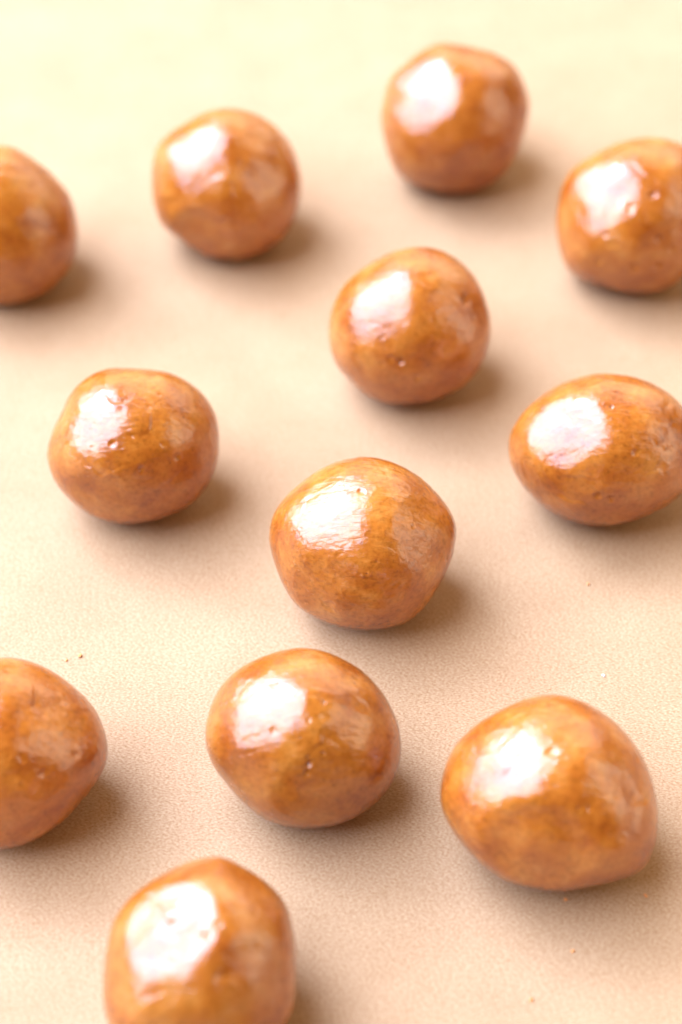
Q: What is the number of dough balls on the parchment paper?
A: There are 12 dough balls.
